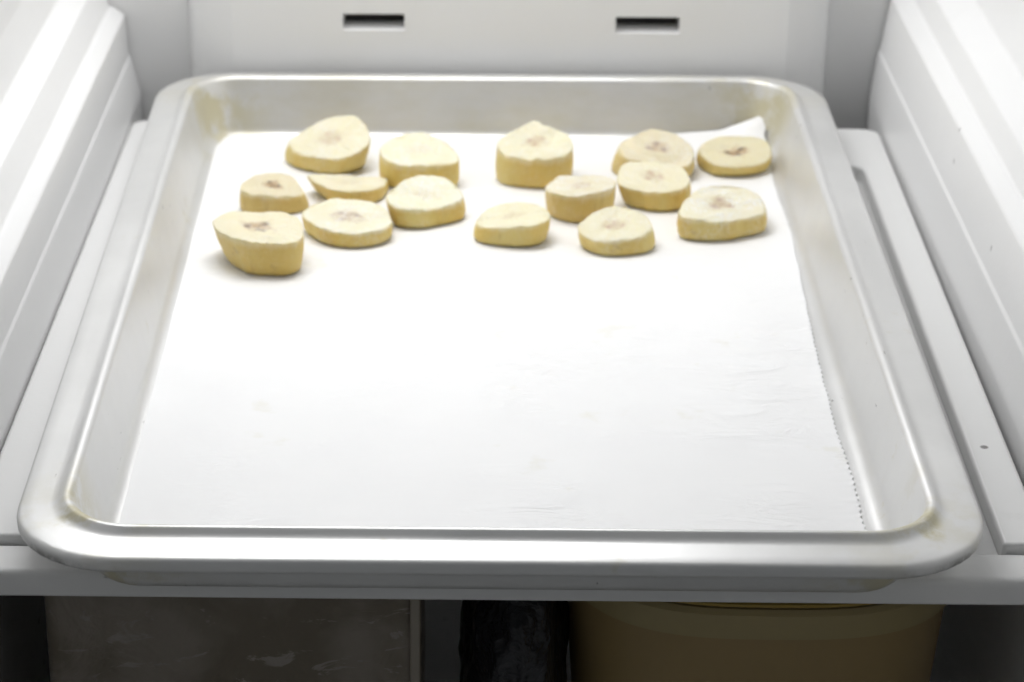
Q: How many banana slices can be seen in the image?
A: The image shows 15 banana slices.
